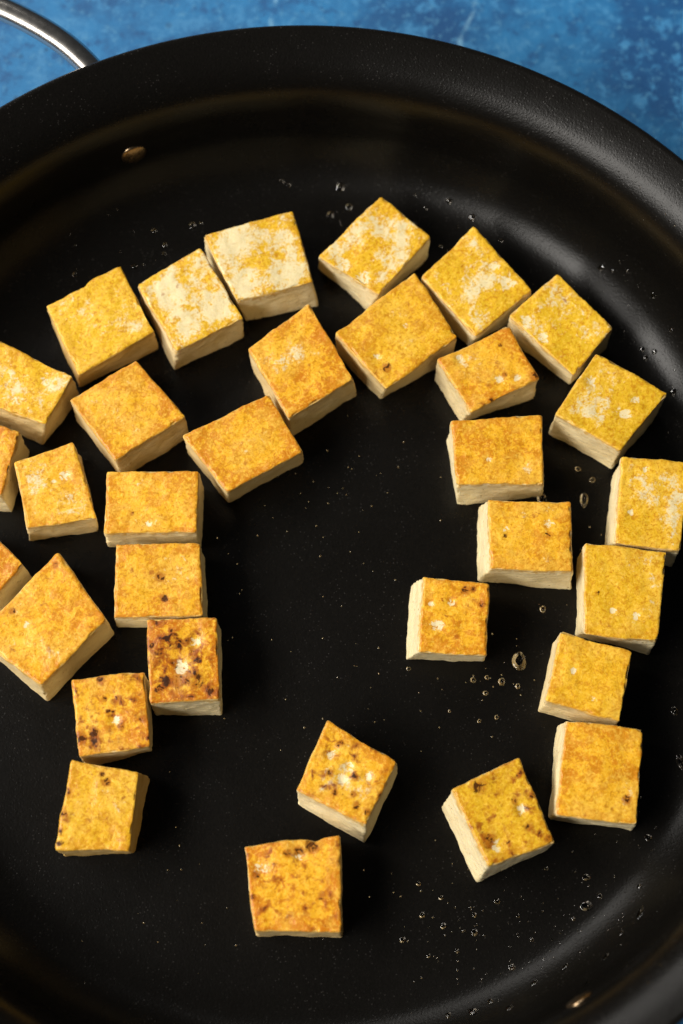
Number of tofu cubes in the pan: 32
